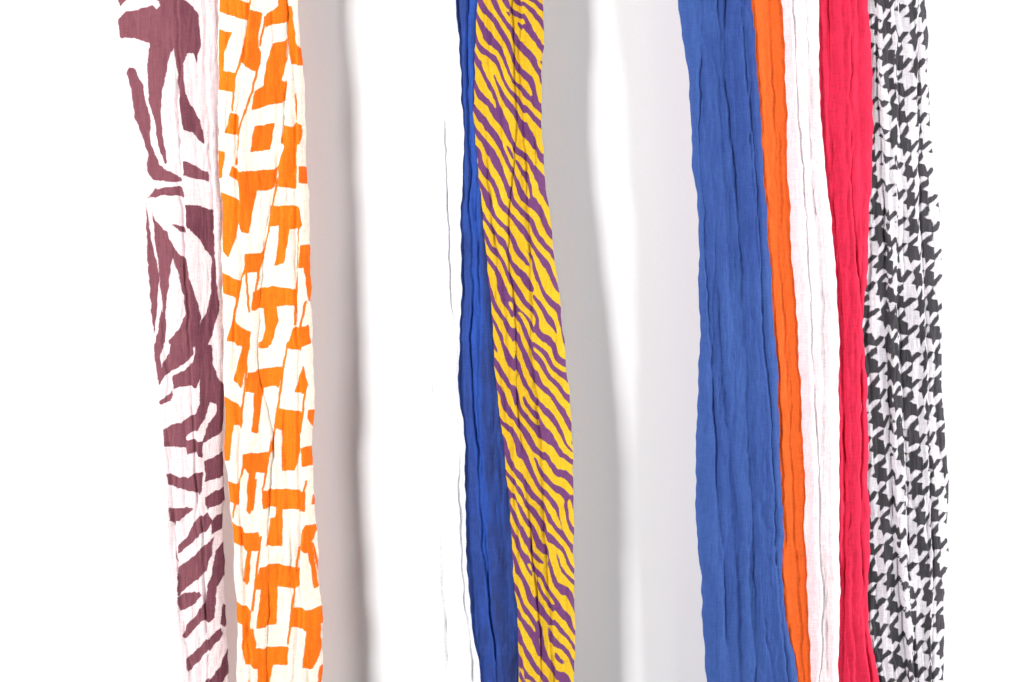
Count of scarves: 10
